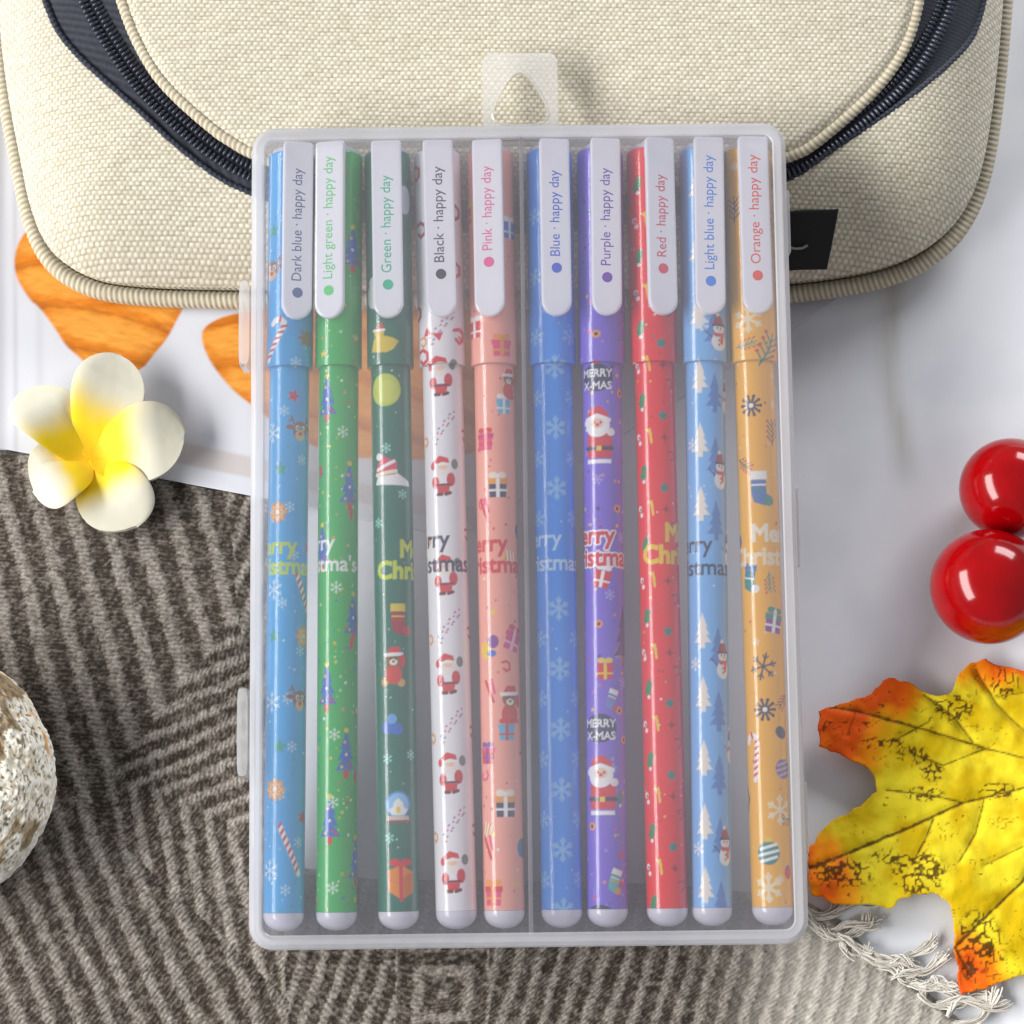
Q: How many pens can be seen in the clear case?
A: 10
